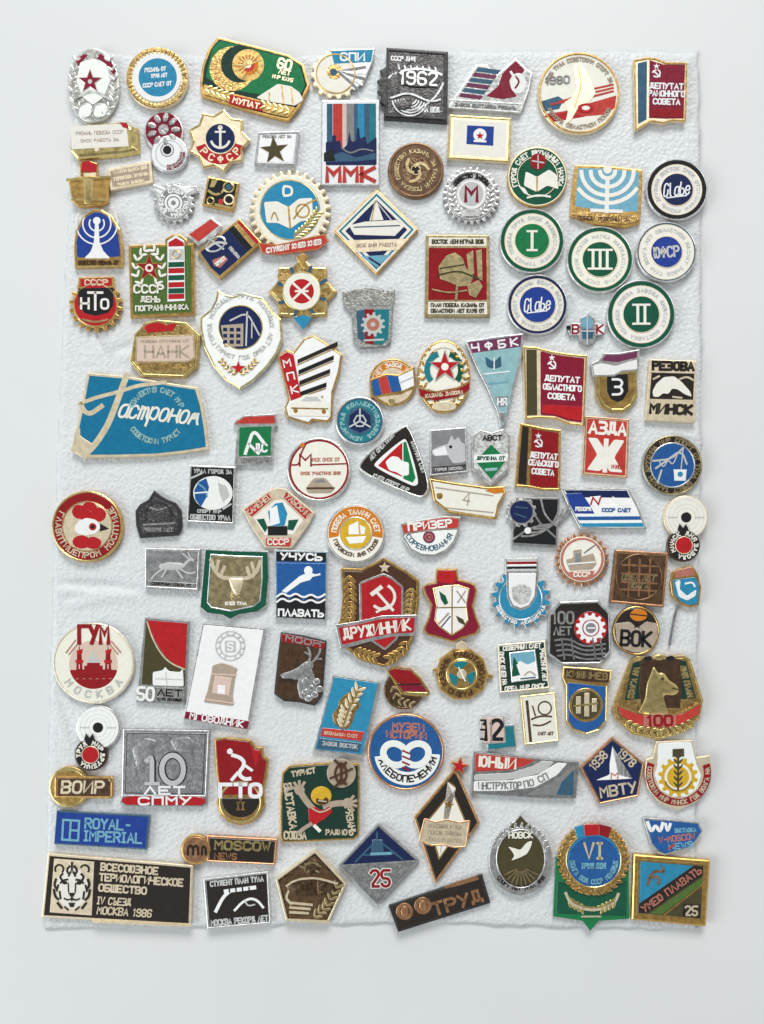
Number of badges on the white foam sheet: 110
